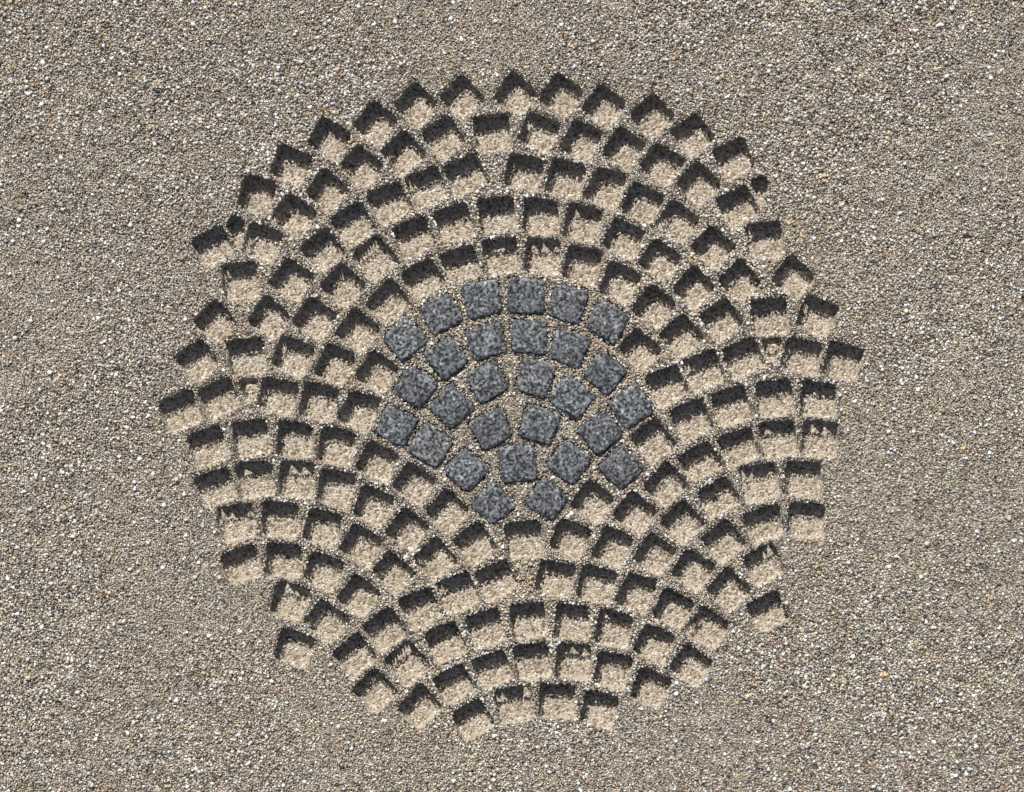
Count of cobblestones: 28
